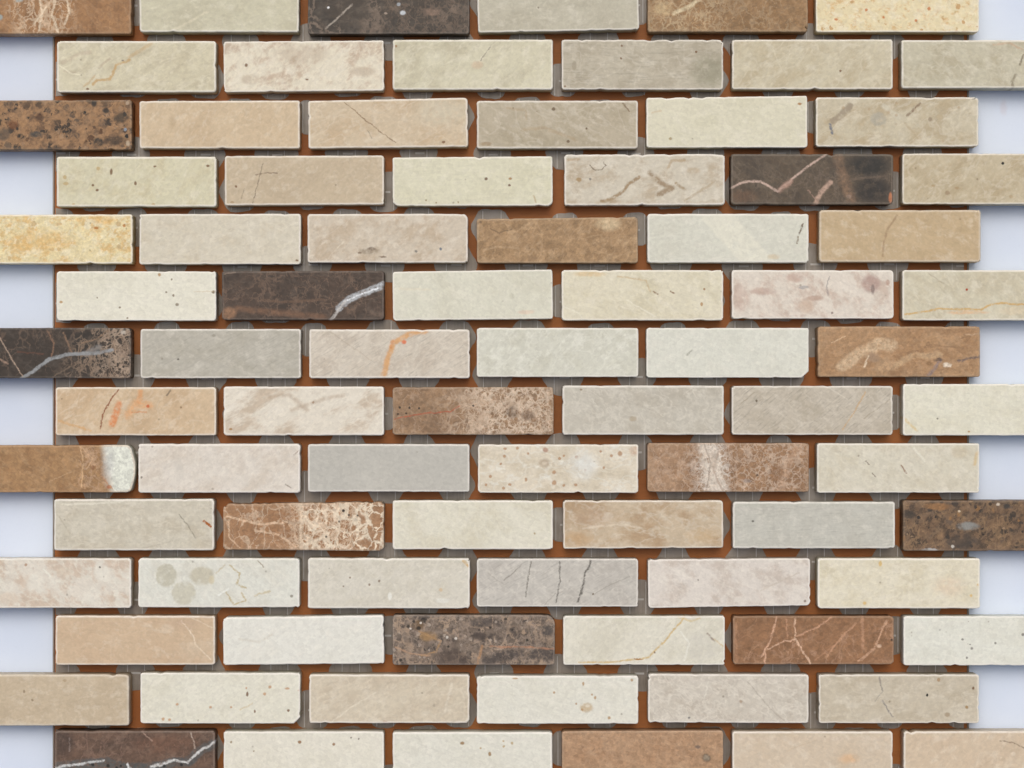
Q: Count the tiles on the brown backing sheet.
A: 84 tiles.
